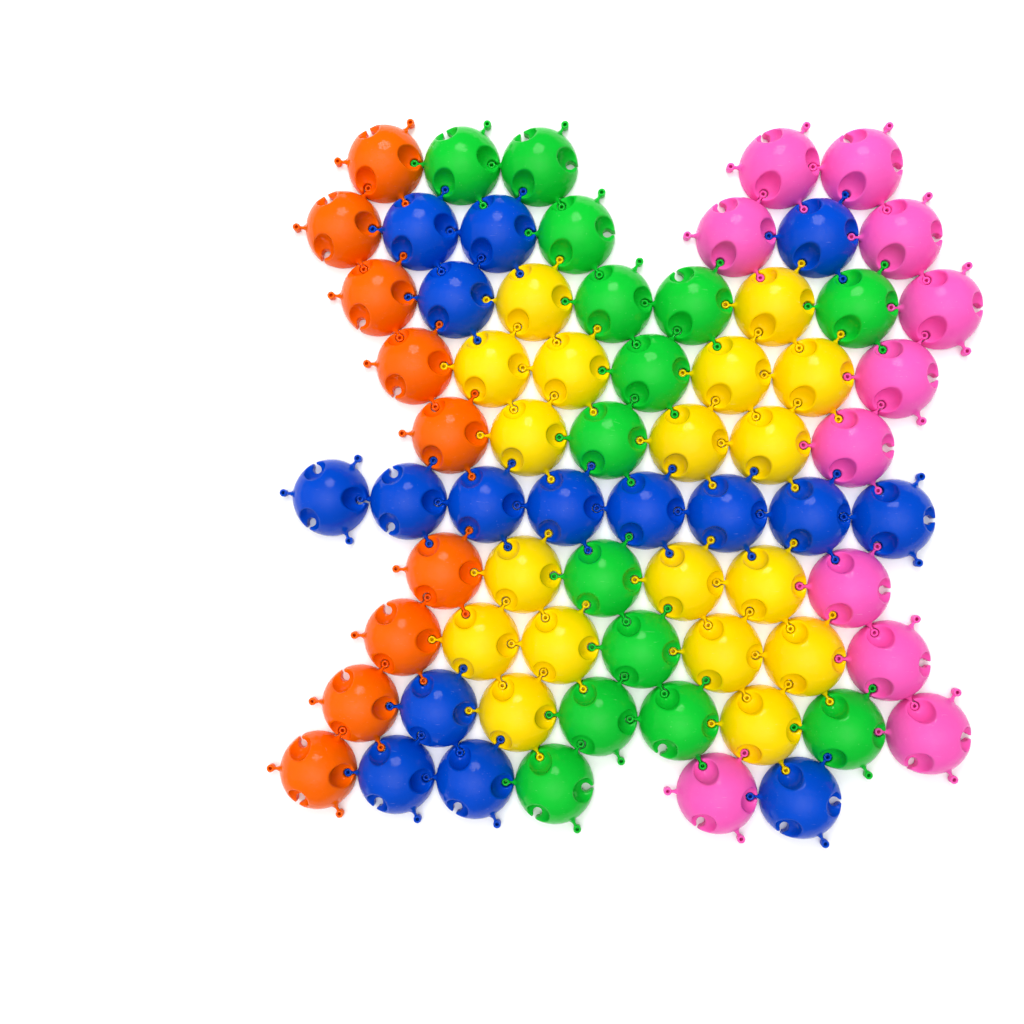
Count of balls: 68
